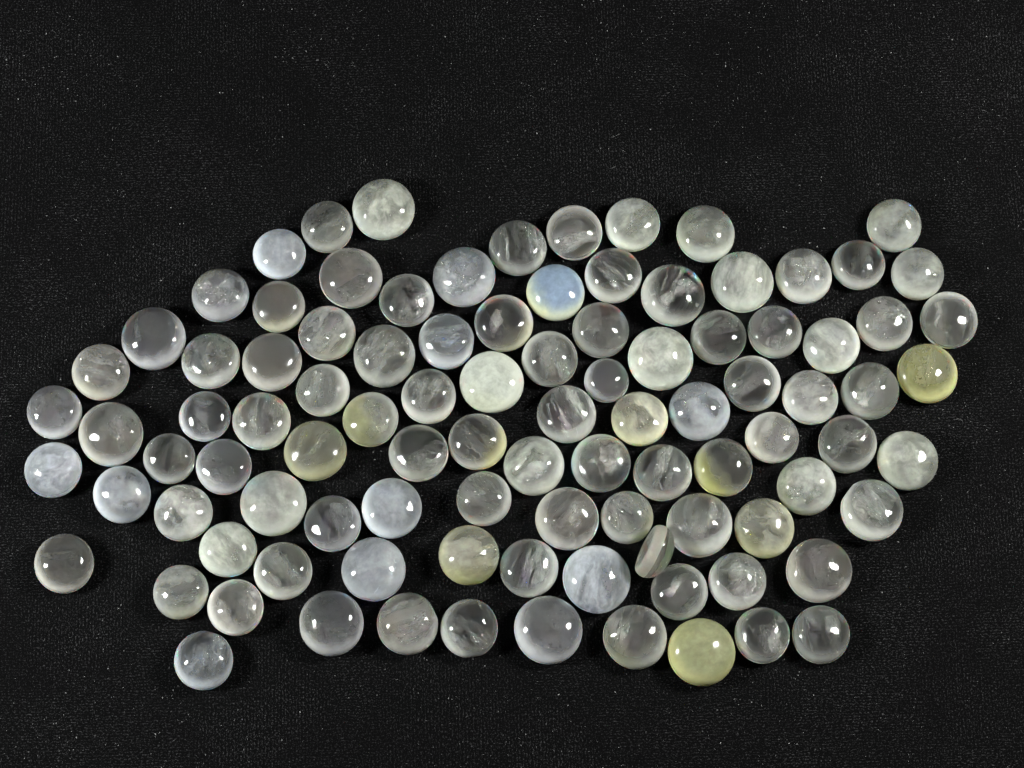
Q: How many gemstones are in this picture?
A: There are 99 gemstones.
